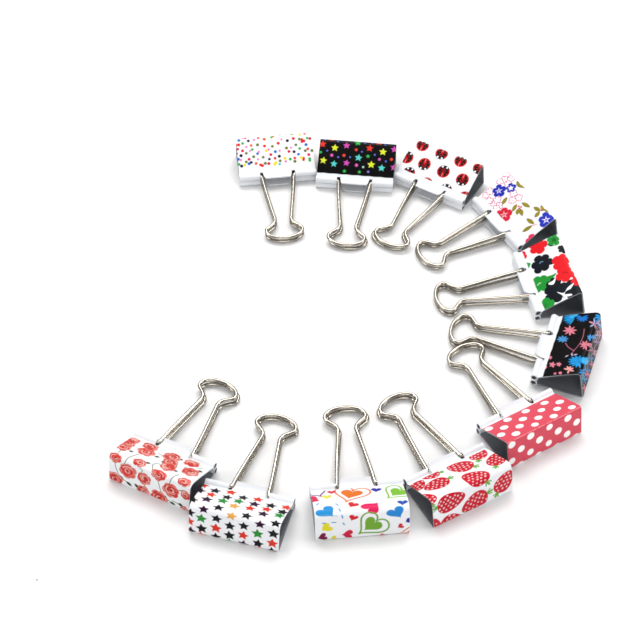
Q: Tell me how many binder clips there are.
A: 11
